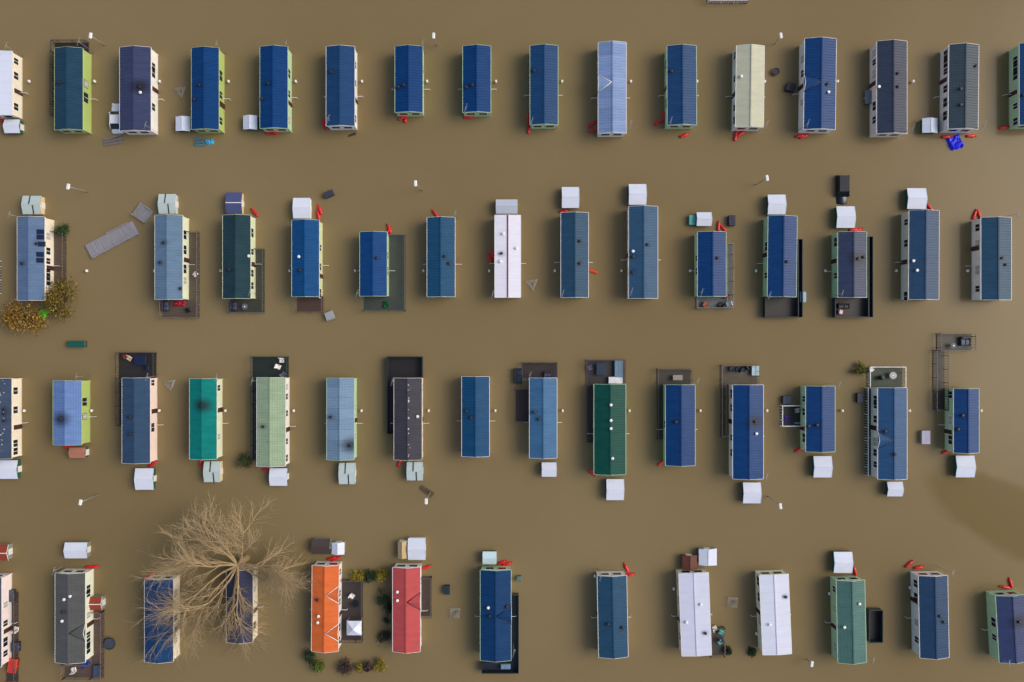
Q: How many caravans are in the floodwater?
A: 58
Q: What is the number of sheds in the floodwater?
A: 39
